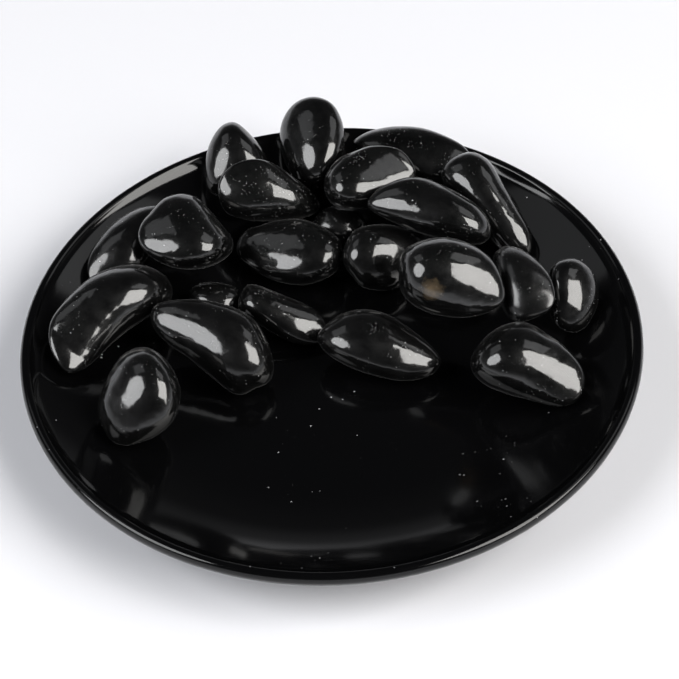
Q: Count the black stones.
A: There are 22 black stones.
